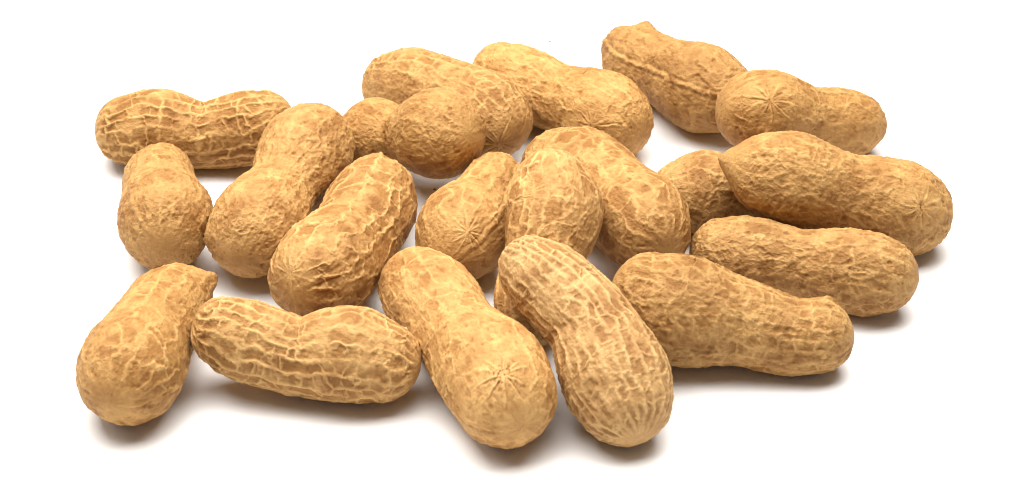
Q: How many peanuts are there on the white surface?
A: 20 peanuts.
